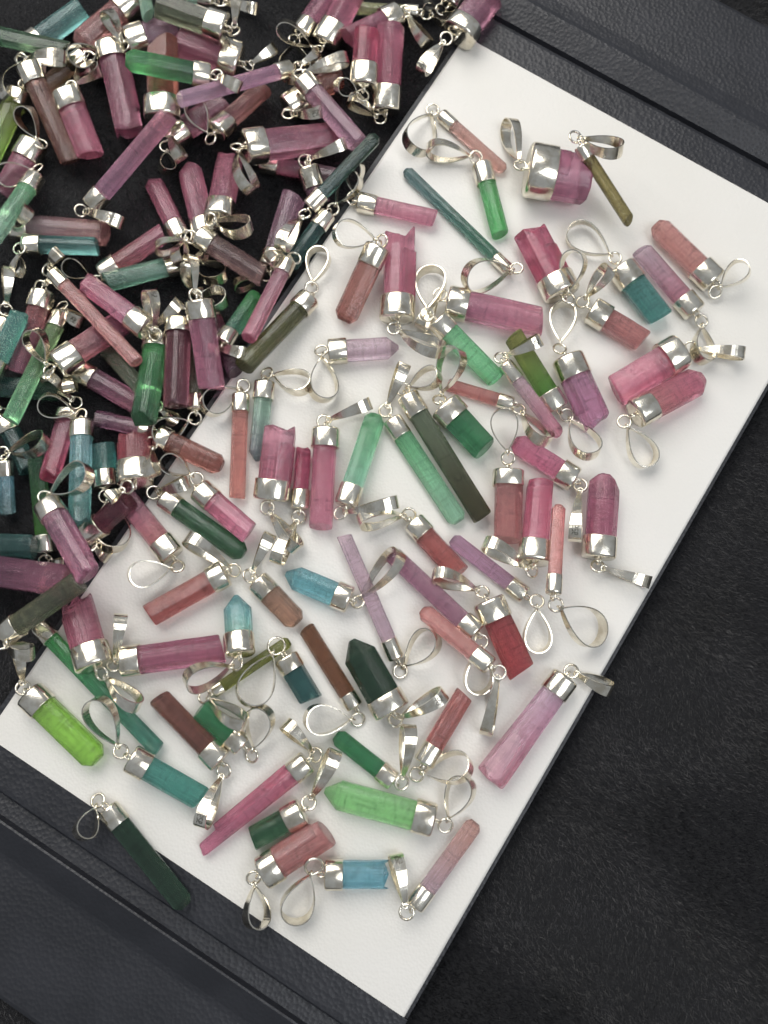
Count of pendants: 147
